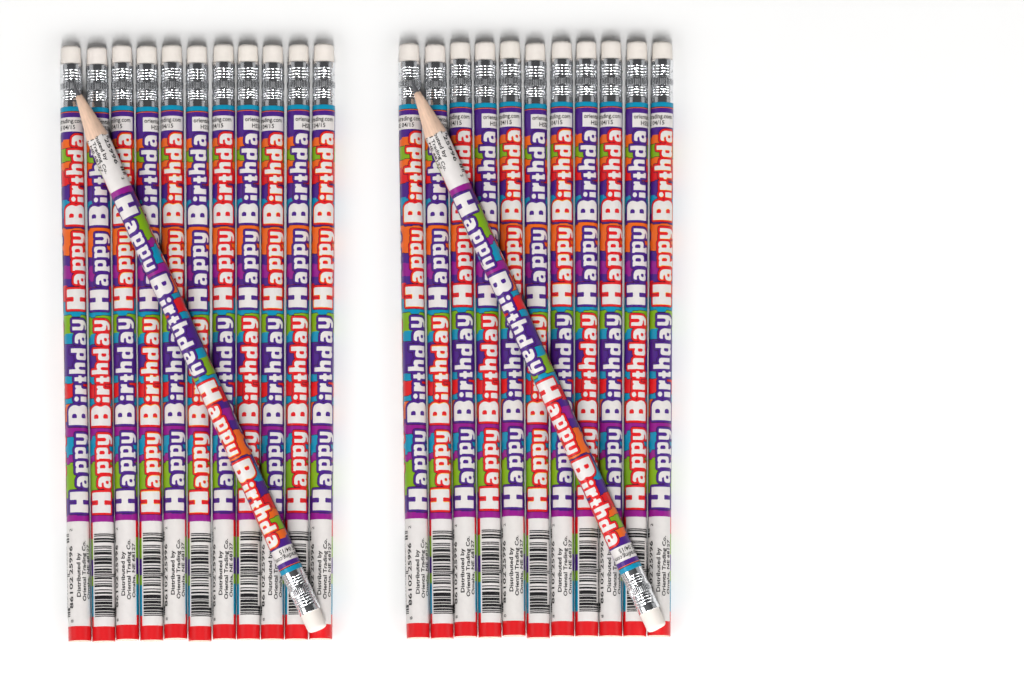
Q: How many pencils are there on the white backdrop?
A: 24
